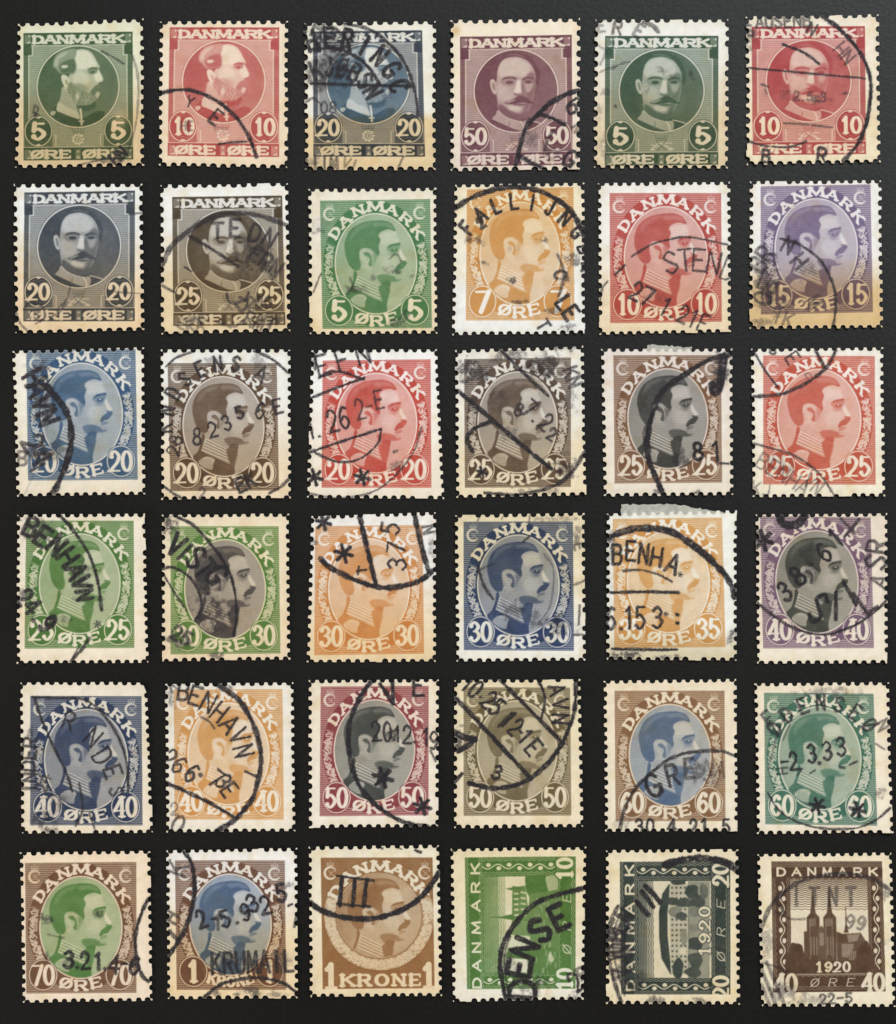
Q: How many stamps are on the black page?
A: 36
